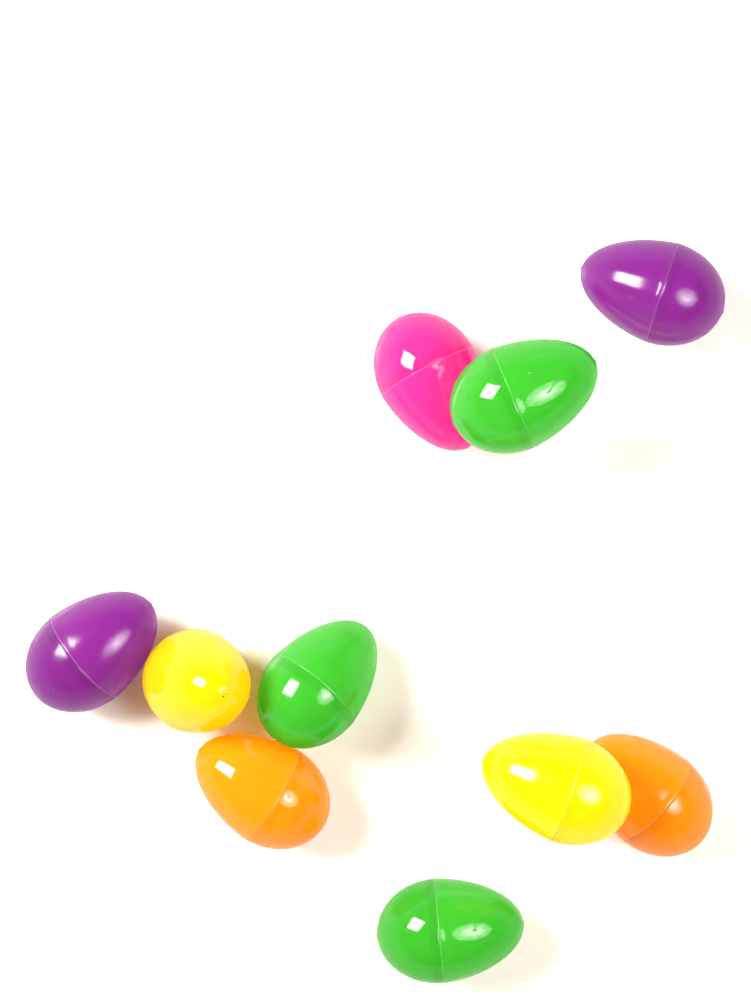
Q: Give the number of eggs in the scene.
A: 10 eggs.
